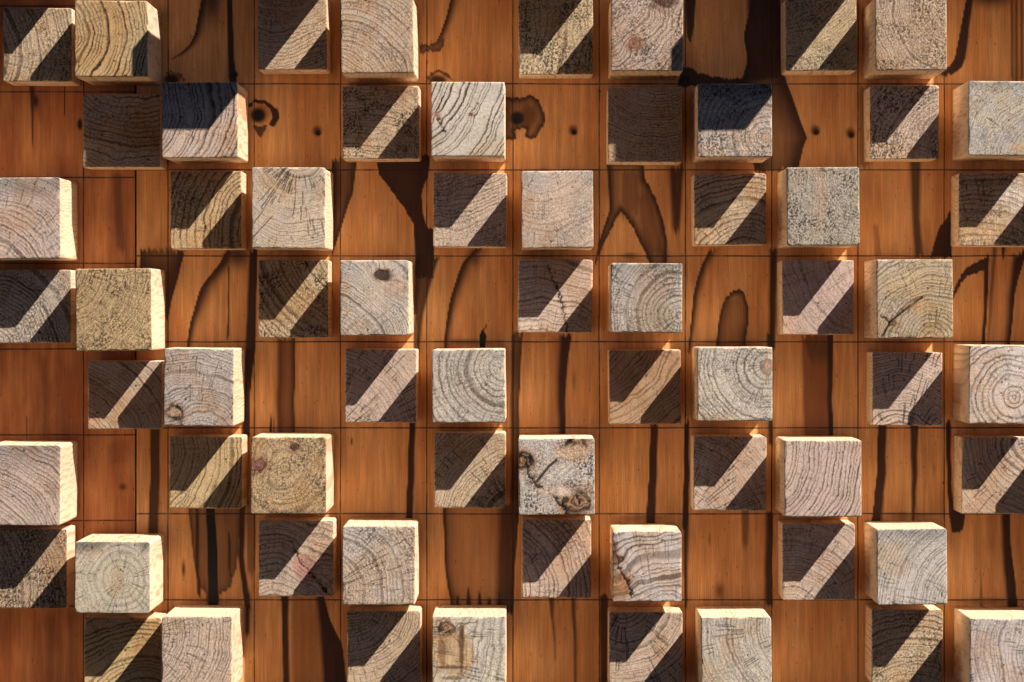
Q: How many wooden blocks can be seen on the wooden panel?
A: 64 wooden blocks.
